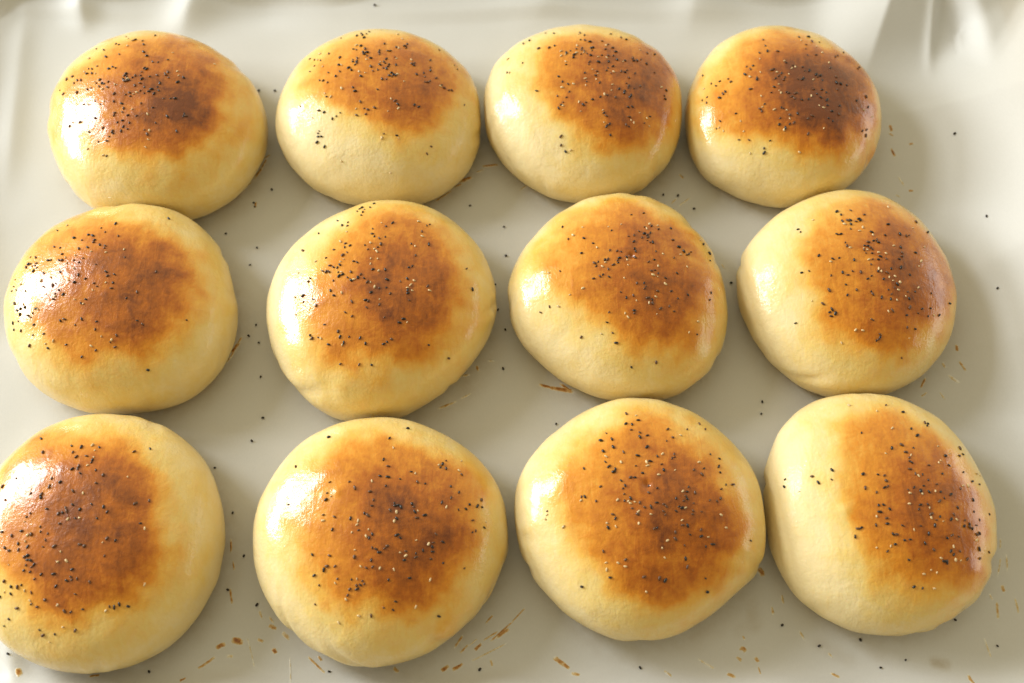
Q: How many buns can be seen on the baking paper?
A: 12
